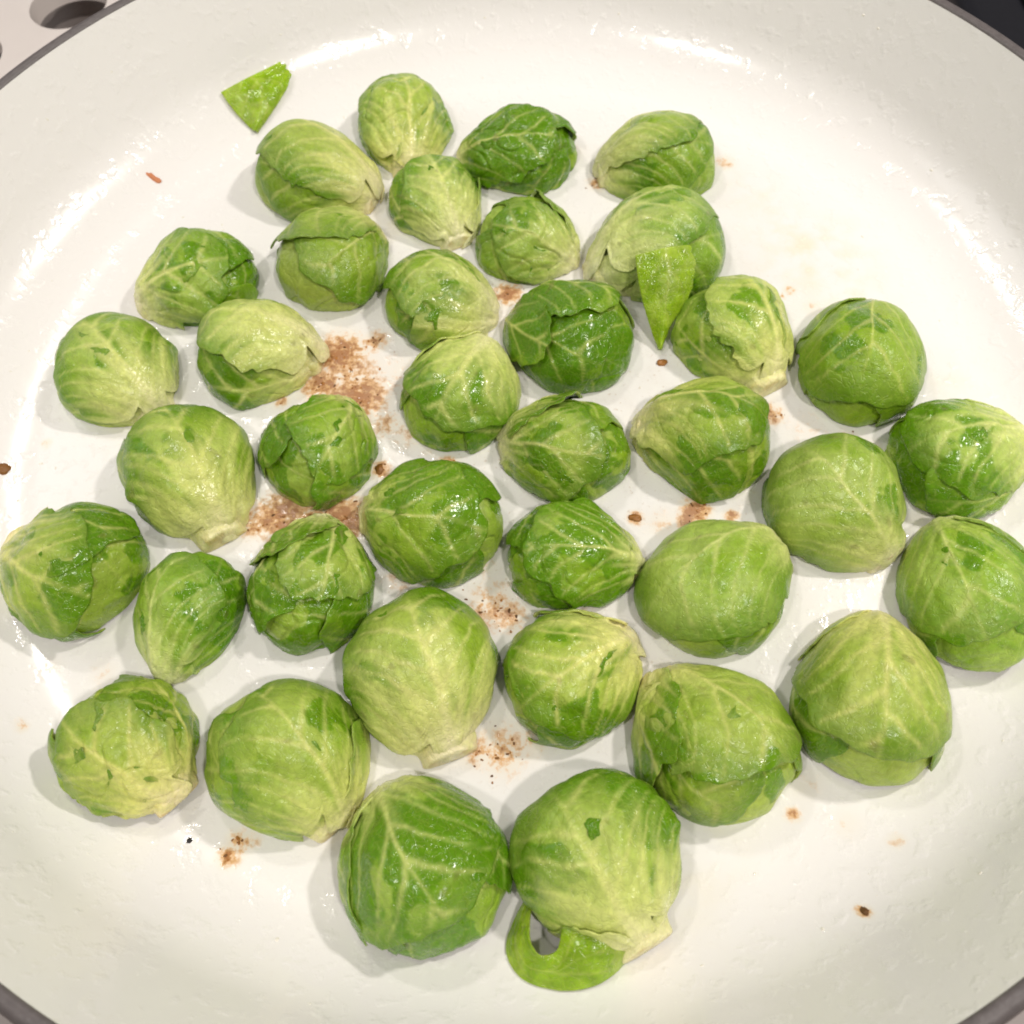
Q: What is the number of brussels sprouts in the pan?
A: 37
